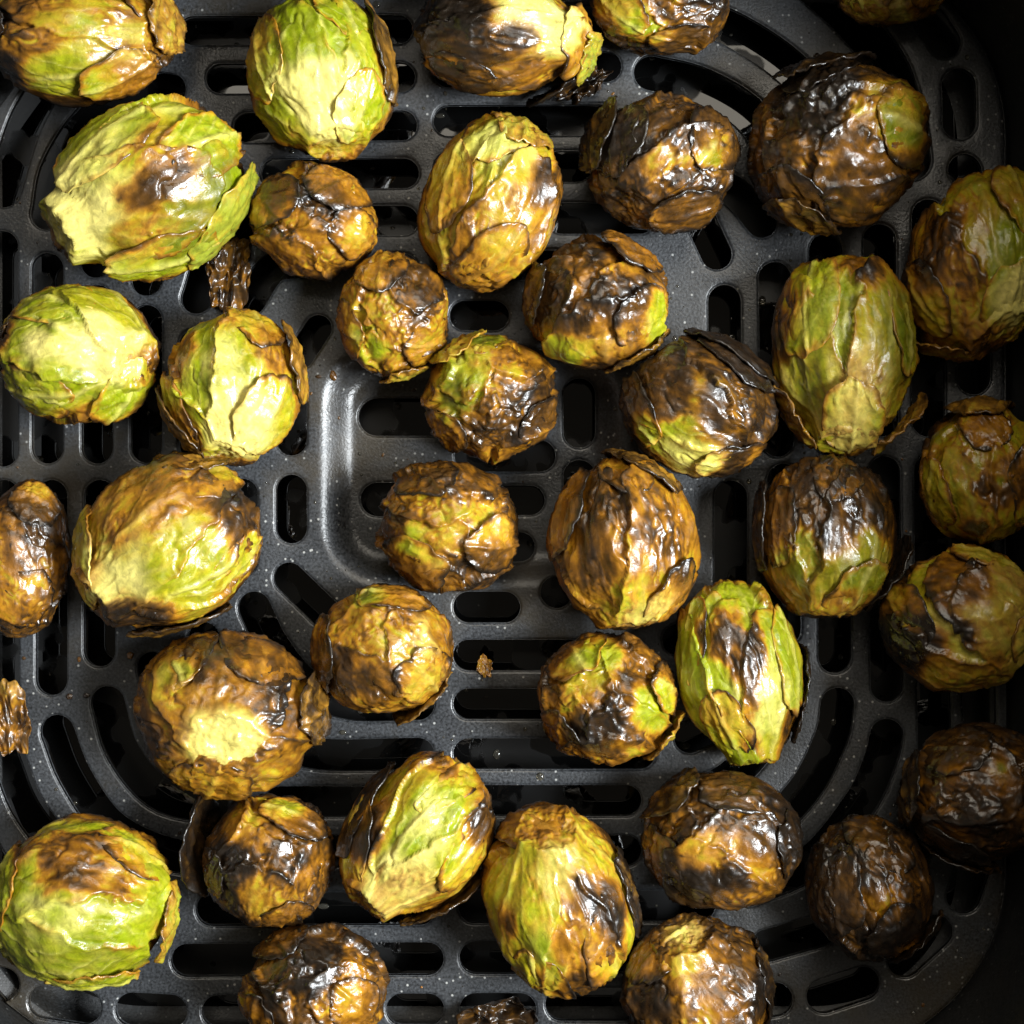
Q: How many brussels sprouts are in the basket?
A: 38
